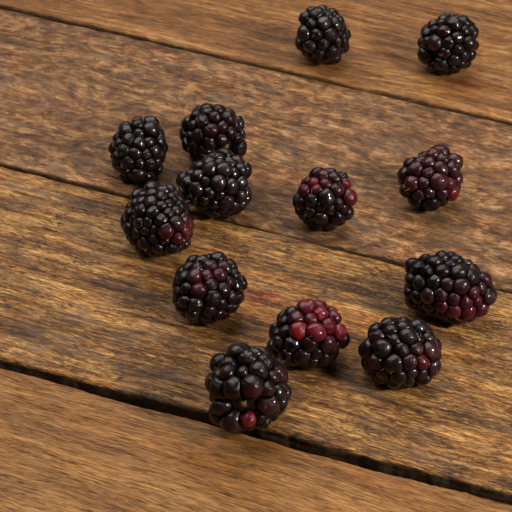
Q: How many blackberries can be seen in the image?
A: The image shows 13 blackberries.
